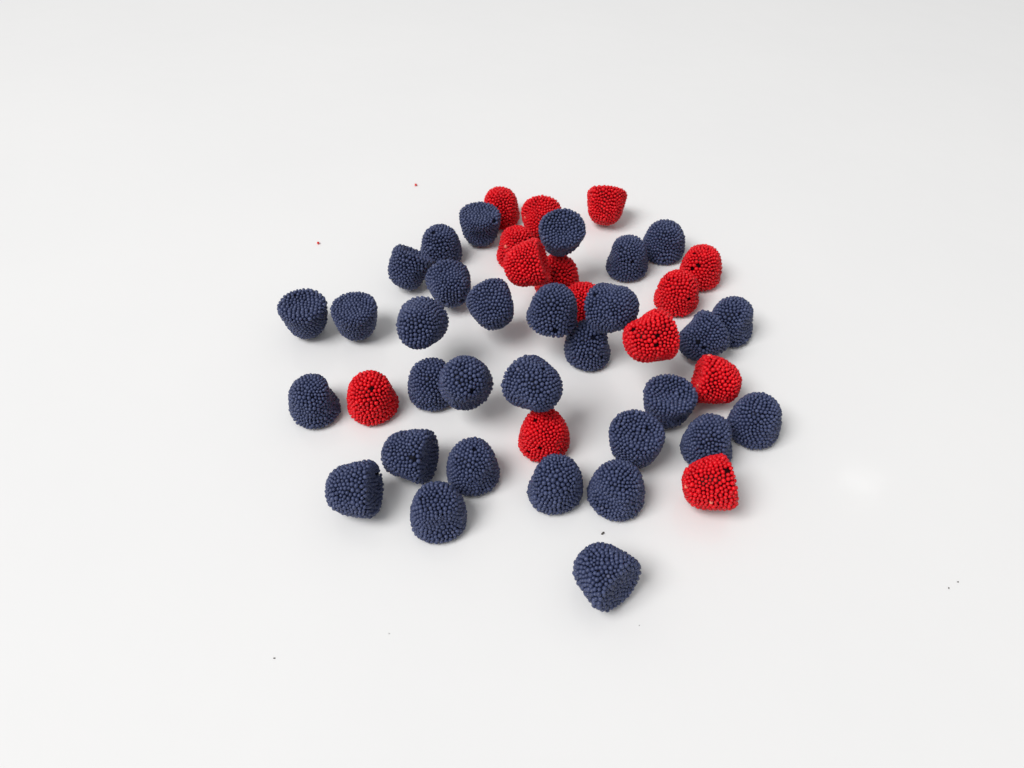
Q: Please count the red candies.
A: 14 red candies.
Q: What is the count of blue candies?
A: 31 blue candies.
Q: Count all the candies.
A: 45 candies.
